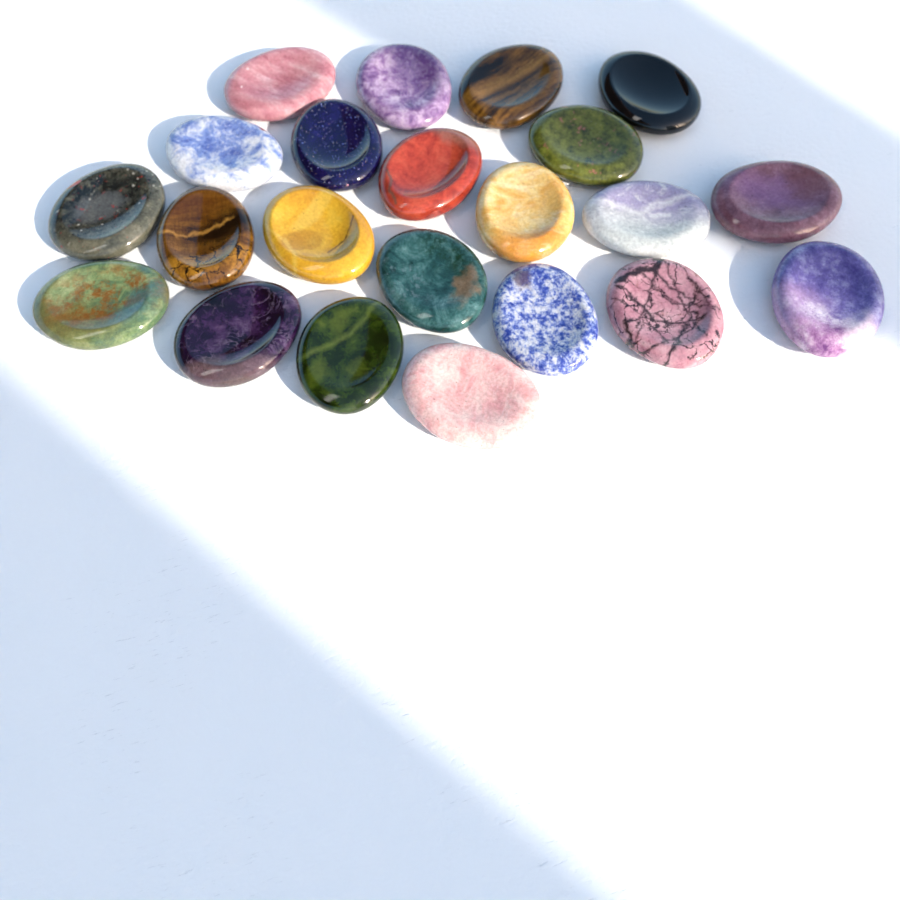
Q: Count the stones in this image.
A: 22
